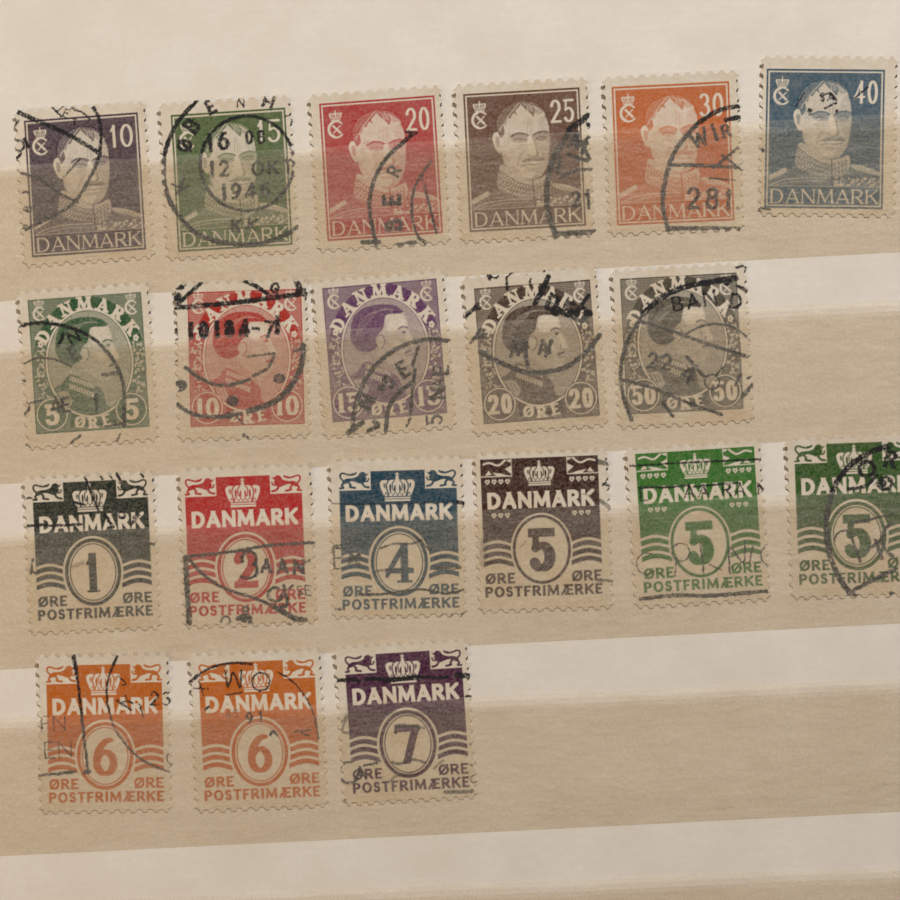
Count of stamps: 20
